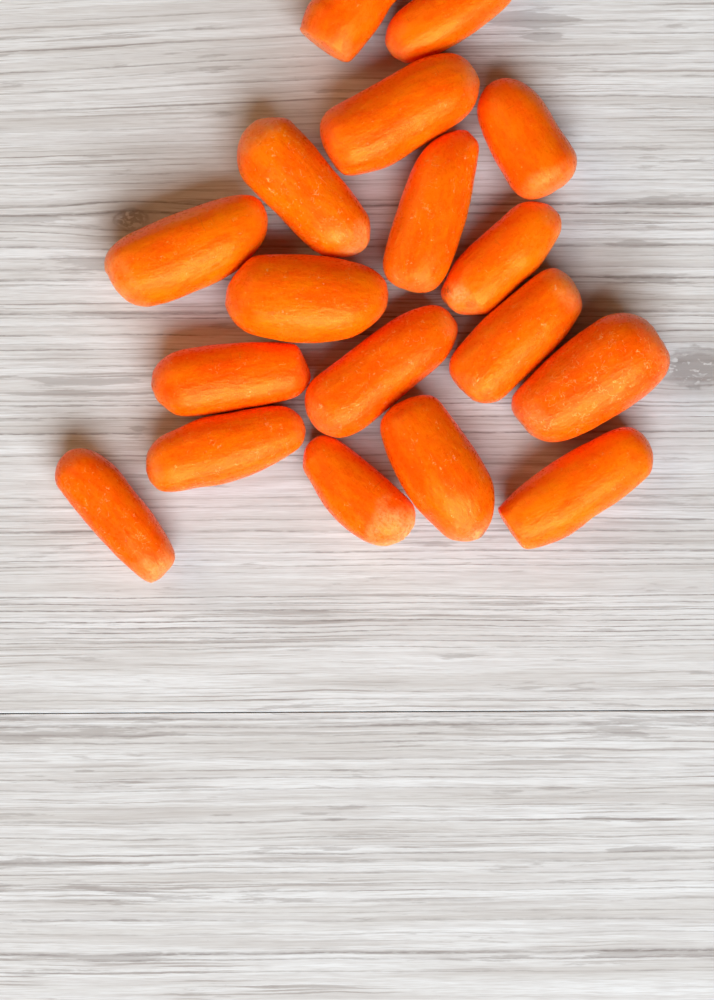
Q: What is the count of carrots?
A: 18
